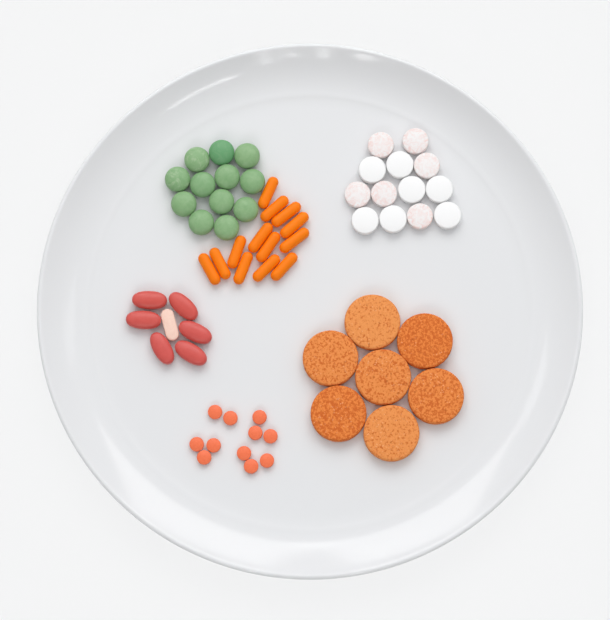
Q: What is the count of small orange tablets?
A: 11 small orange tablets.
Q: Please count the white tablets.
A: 13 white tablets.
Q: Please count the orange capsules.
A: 13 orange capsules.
